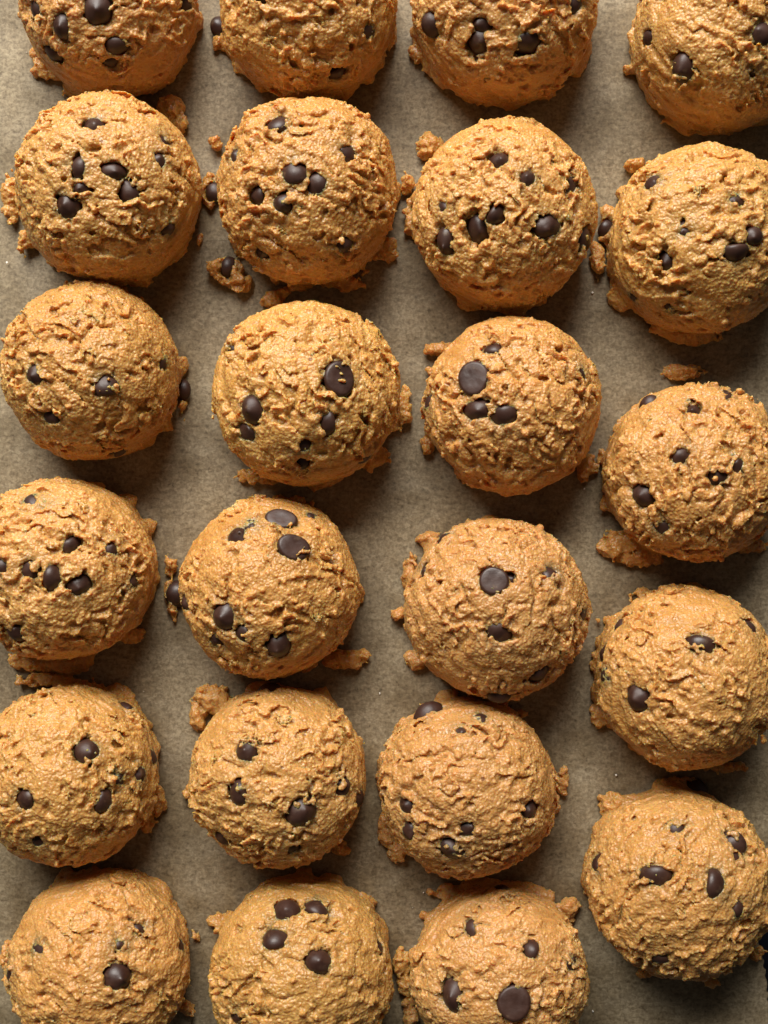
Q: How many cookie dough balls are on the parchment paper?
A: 23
